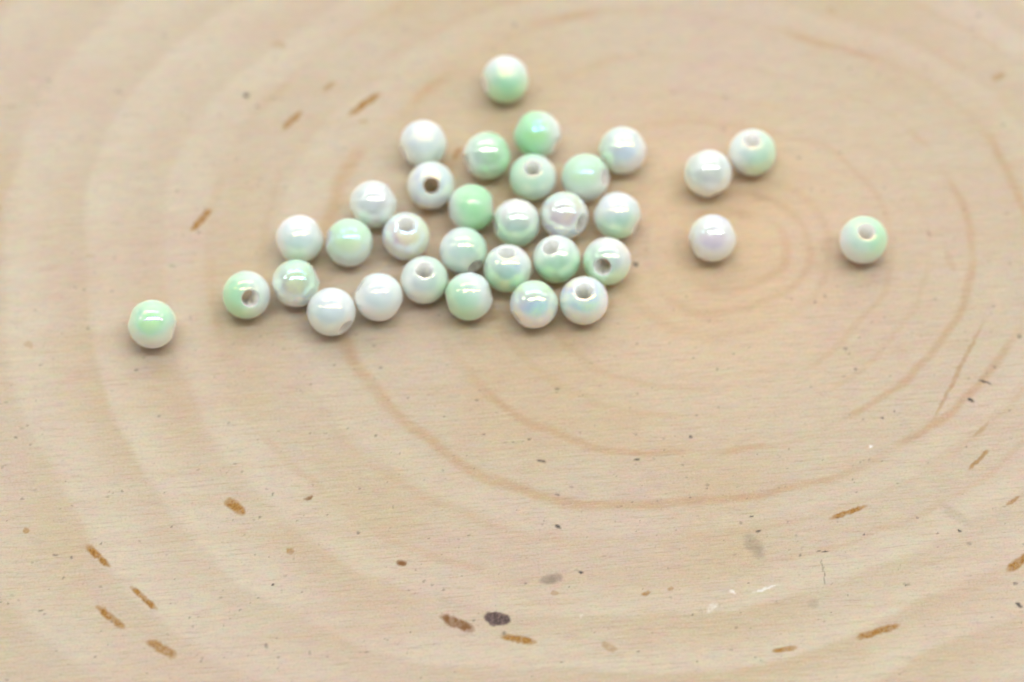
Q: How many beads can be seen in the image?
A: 33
